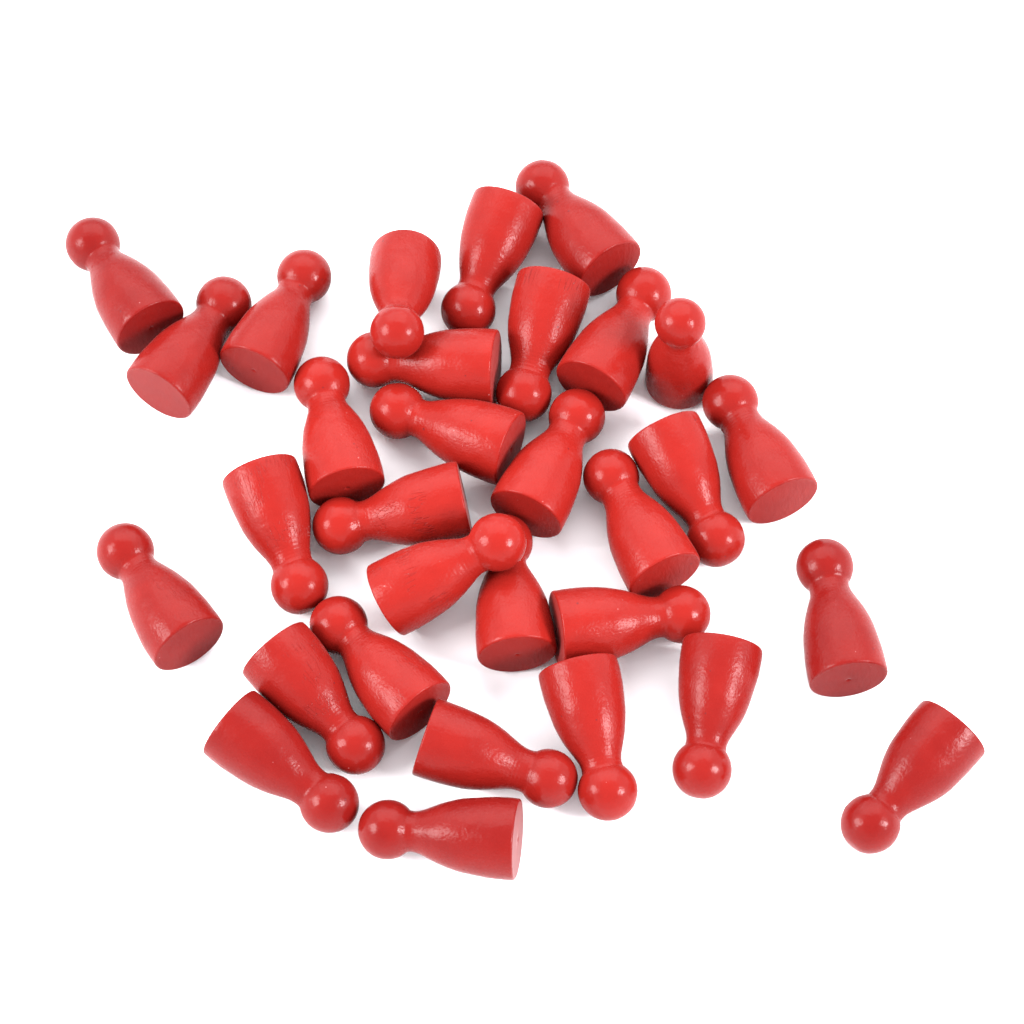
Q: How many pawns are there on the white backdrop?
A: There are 31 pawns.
